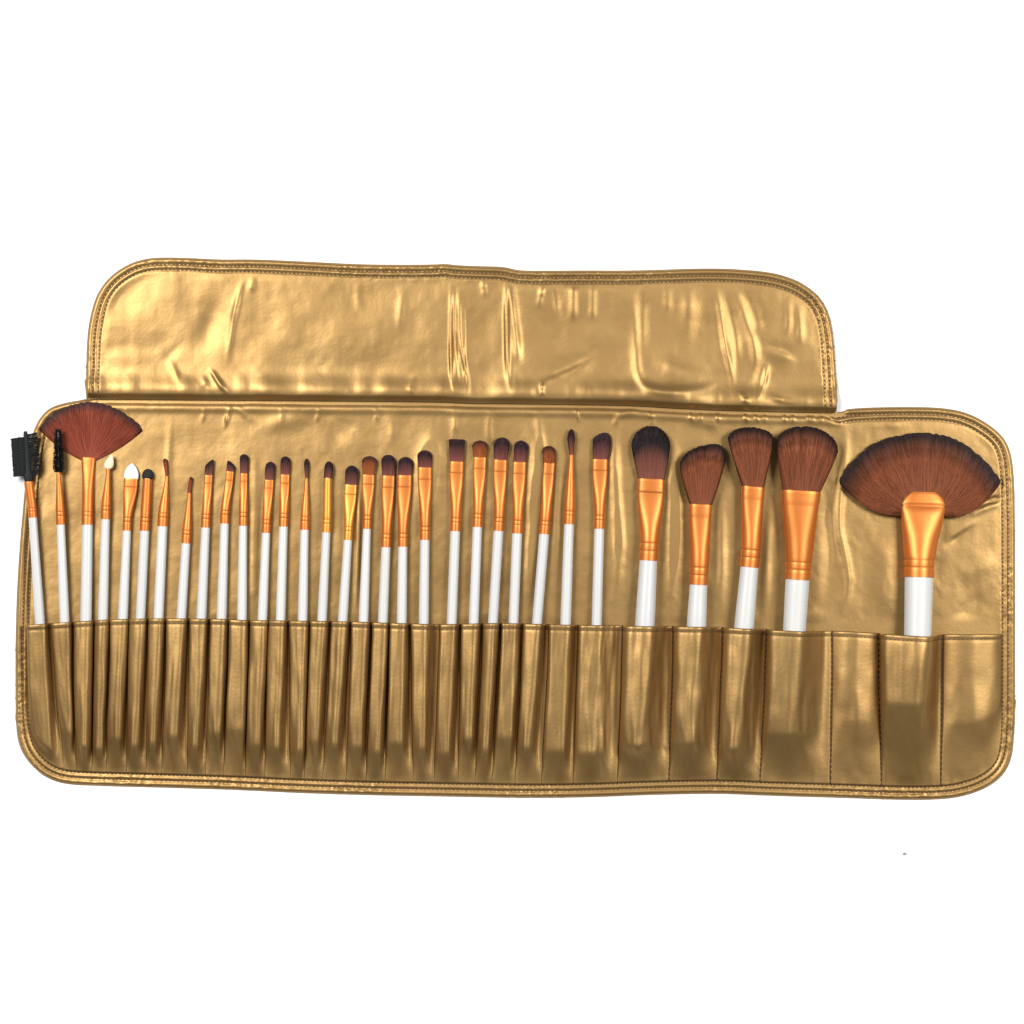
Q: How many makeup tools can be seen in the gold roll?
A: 32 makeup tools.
